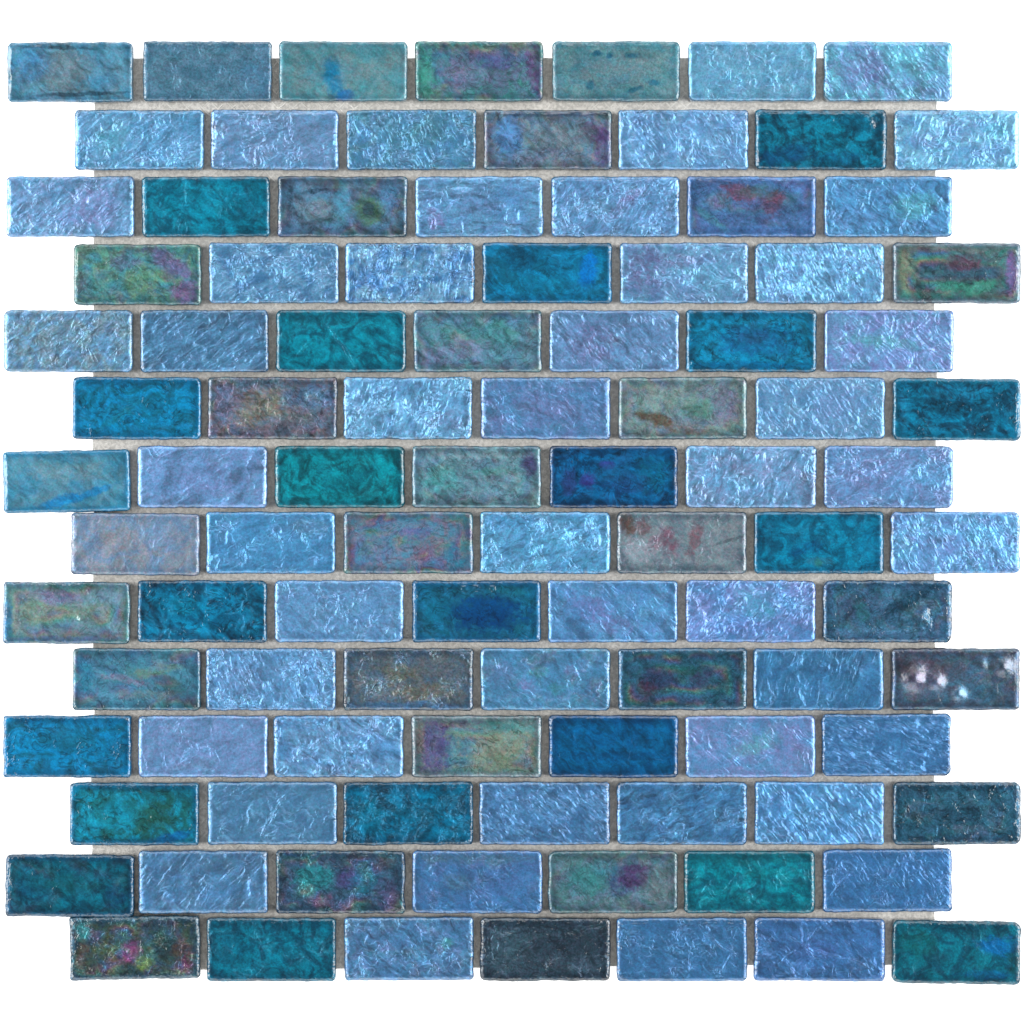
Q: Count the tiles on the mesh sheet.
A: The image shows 98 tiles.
